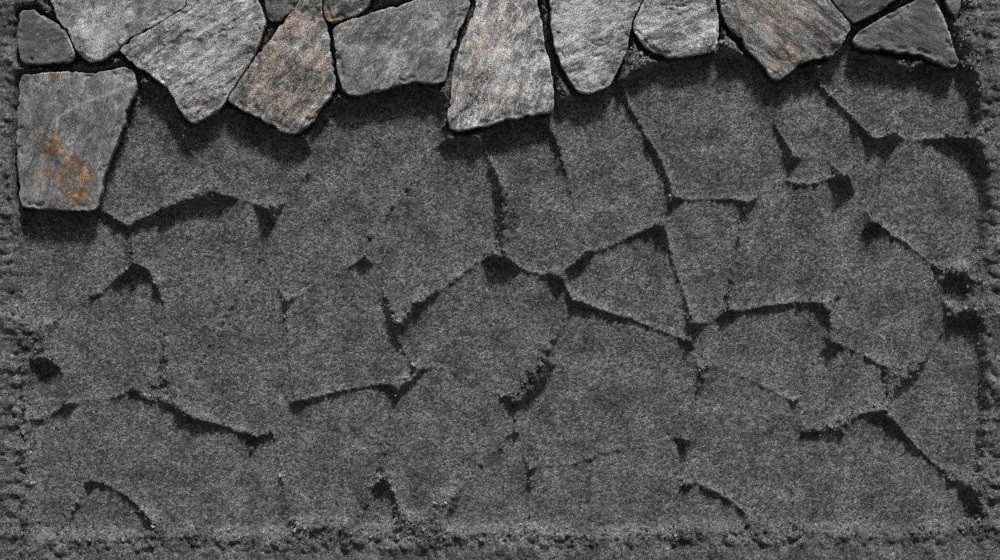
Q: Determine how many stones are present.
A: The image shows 15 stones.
